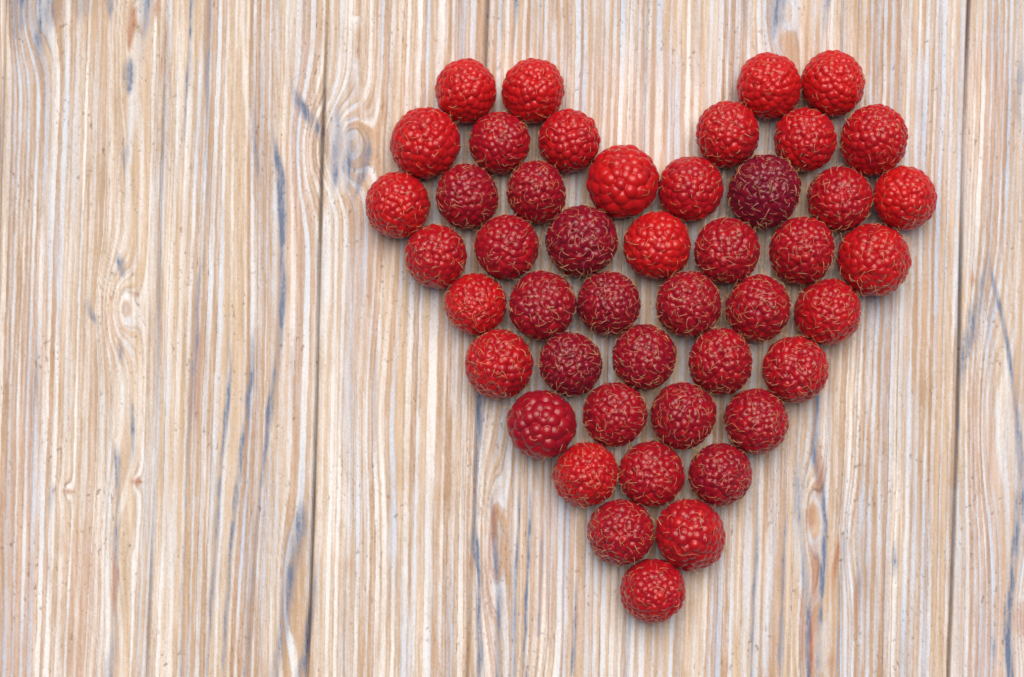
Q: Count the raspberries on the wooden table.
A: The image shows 46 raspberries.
